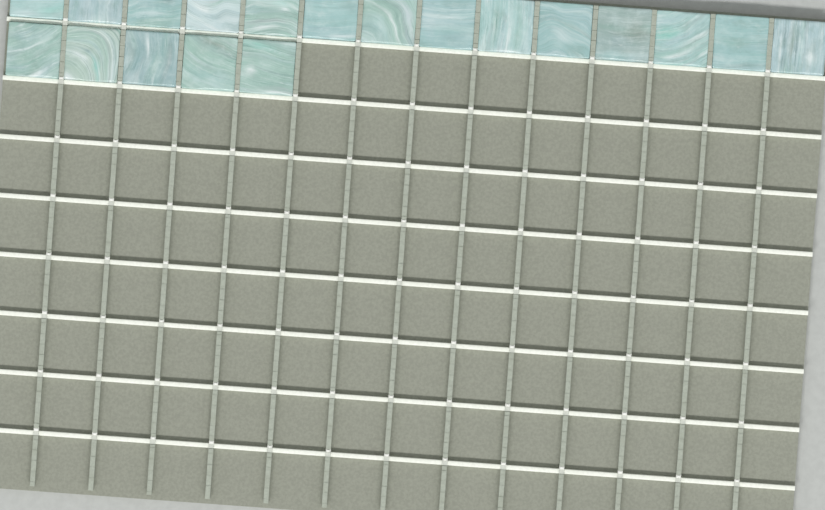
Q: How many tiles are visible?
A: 19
